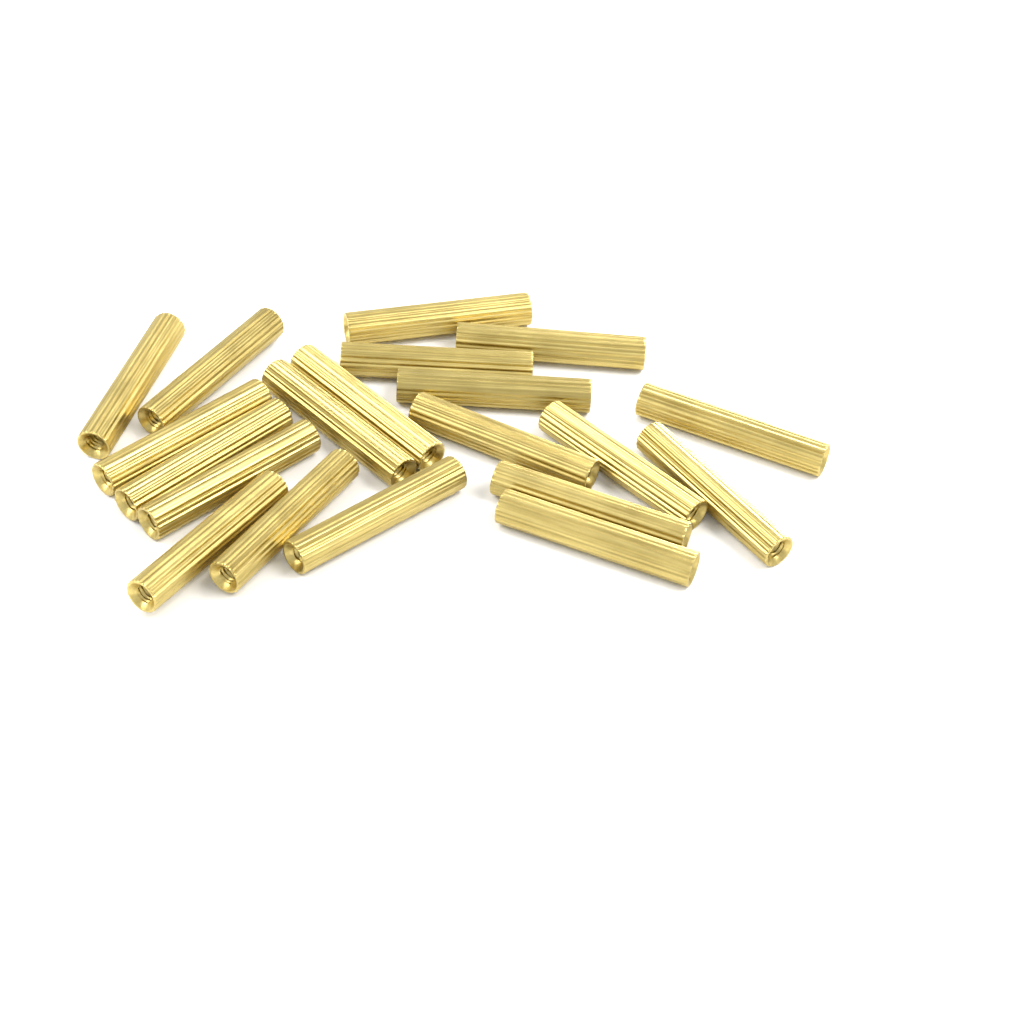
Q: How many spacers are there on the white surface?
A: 20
